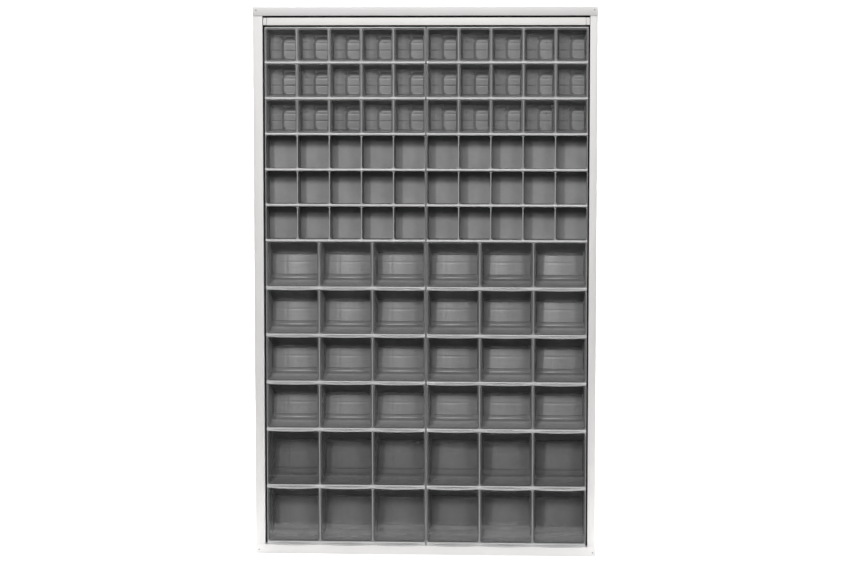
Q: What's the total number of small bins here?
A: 30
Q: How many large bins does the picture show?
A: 36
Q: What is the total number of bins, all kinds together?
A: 66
